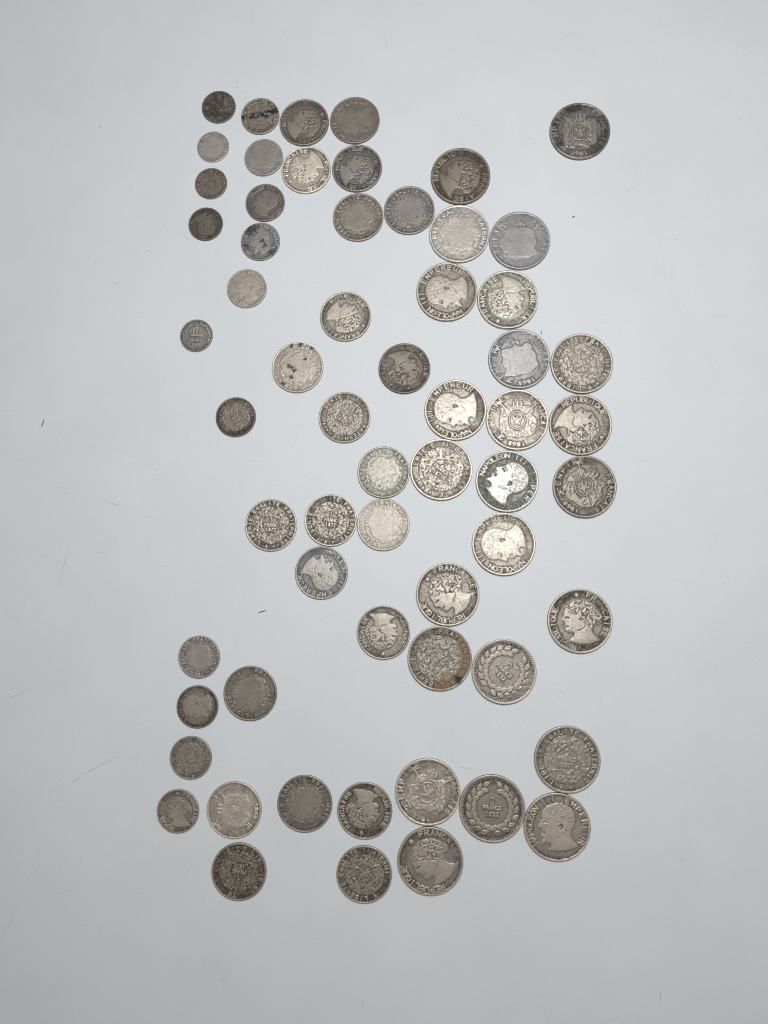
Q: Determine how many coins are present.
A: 61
